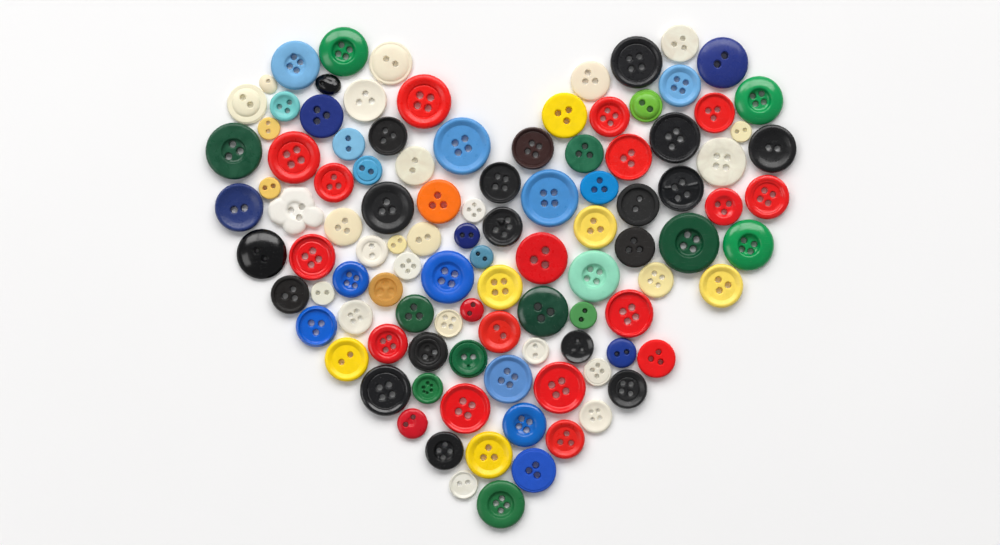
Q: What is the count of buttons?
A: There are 106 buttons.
